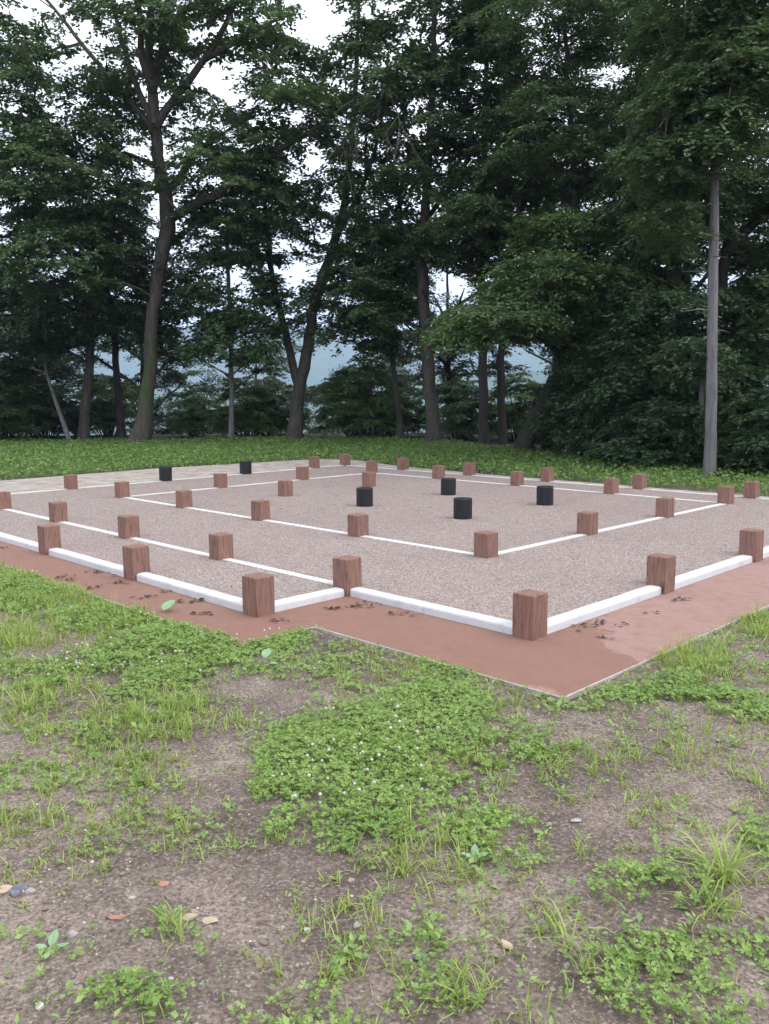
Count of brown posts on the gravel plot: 35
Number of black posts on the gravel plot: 6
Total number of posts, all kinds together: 41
